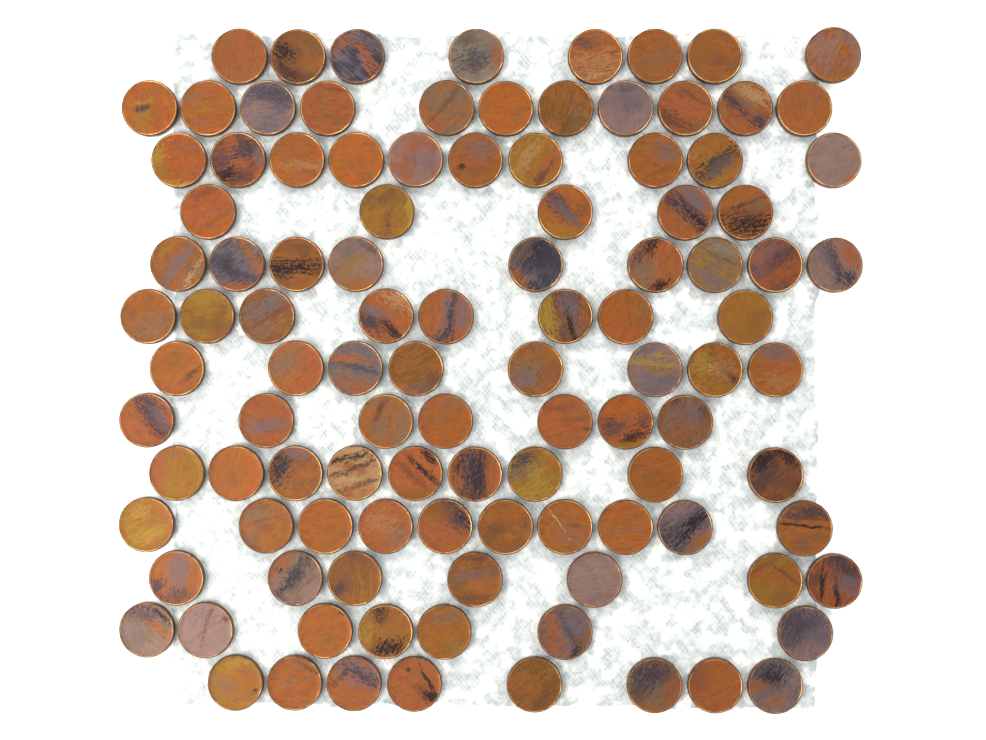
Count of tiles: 107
